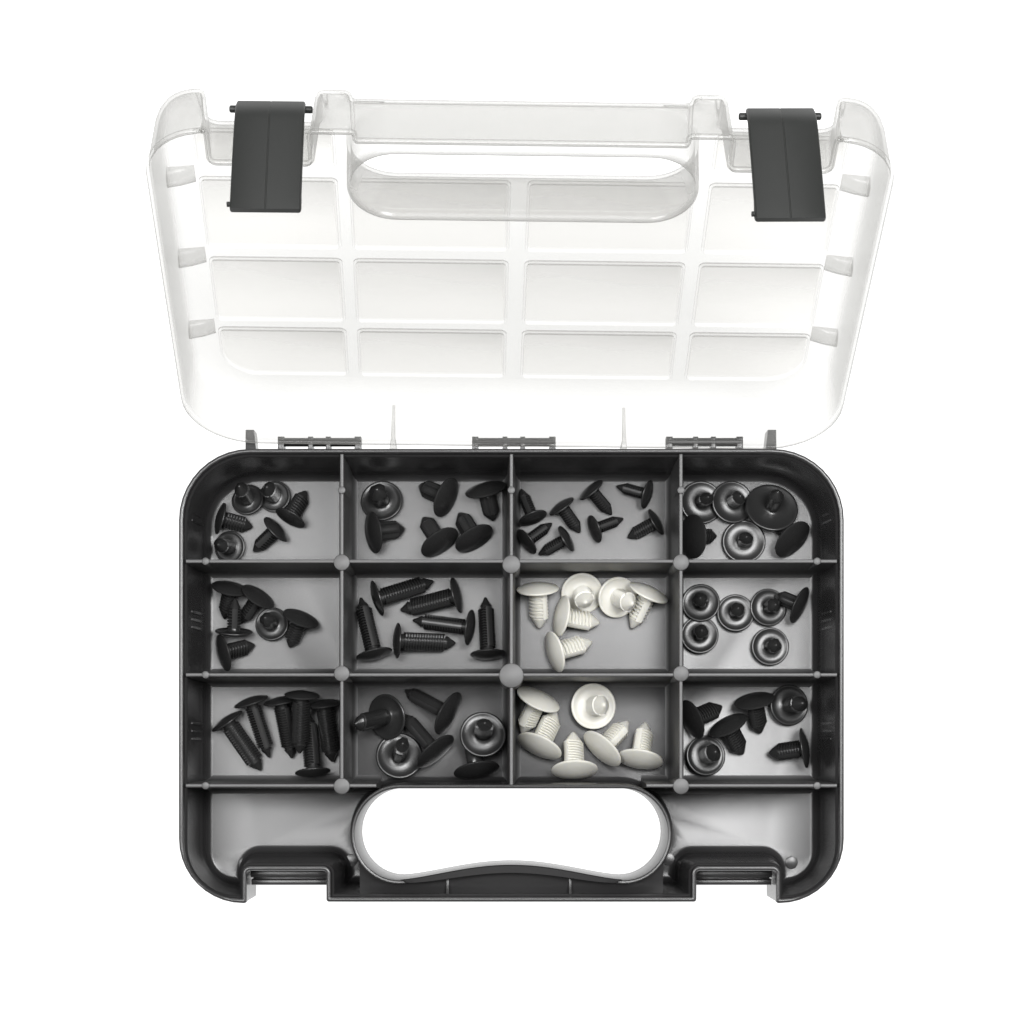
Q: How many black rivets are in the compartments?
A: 62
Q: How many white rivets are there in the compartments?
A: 12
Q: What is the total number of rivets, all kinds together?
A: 74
